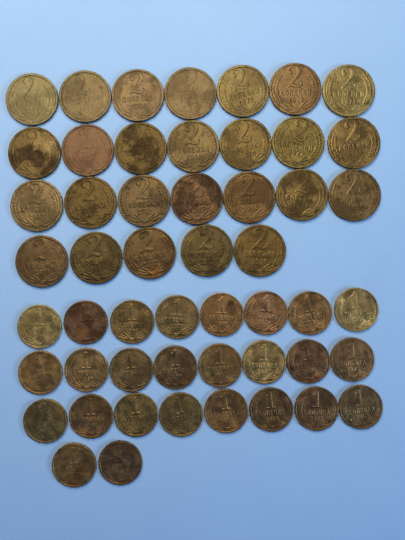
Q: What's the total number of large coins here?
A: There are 26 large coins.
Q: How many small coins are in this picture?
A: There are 26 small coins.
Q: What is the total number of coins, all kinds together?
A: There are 52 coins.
